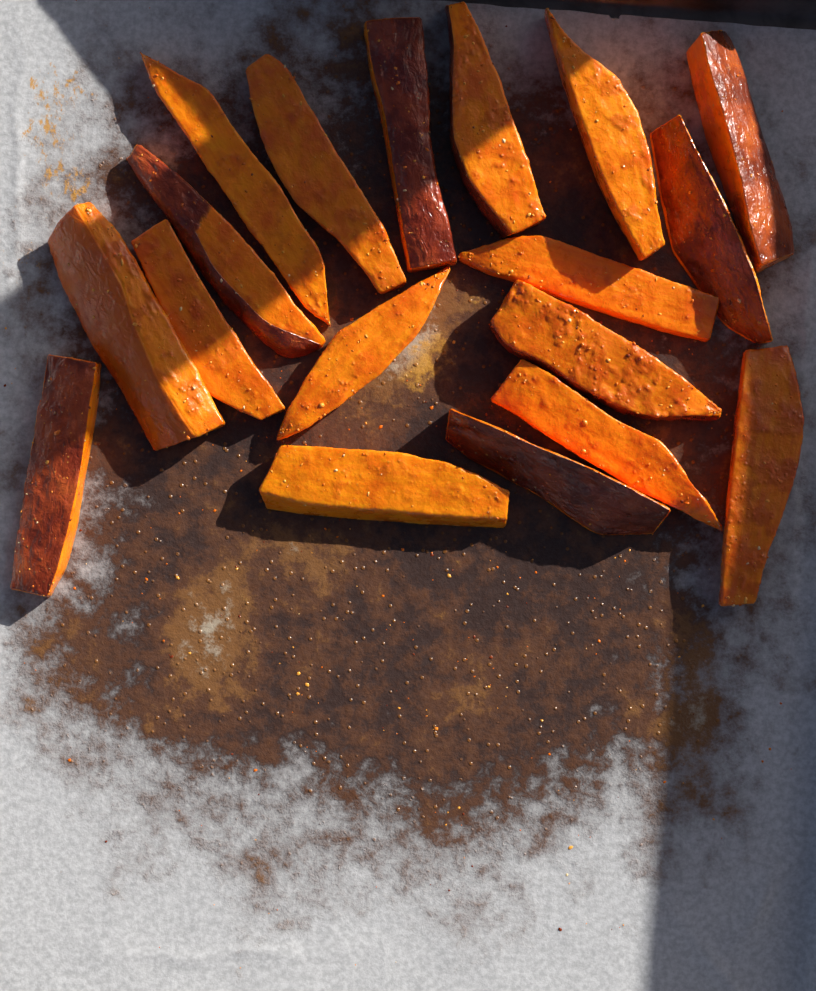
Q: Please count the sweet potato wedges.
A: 18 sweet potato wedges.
